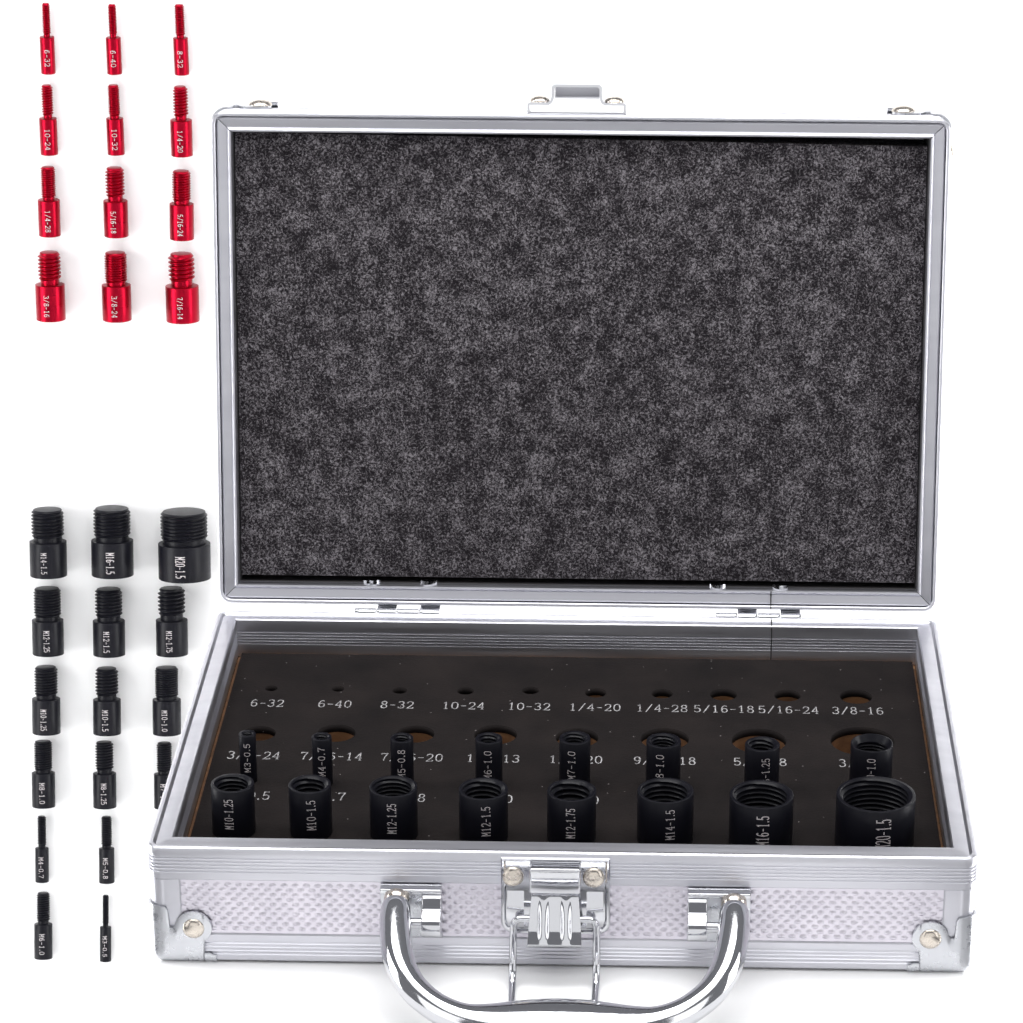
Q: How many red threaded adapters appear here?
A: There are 12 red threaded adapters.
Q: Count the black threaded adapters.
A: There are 32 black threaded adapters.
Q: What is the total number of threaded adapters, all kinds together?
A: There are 44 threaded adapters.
